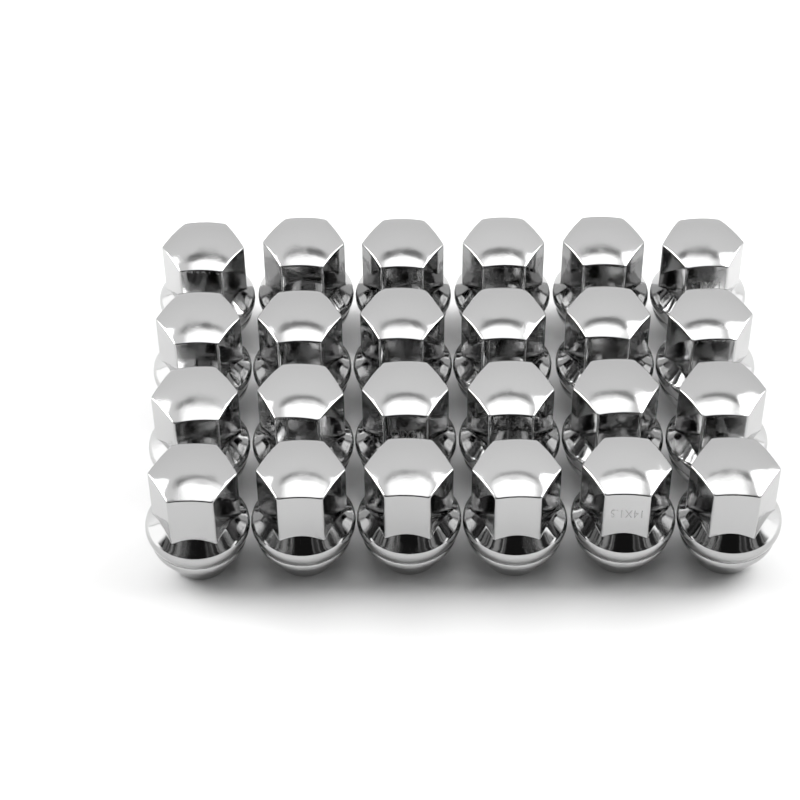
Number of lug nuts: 24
